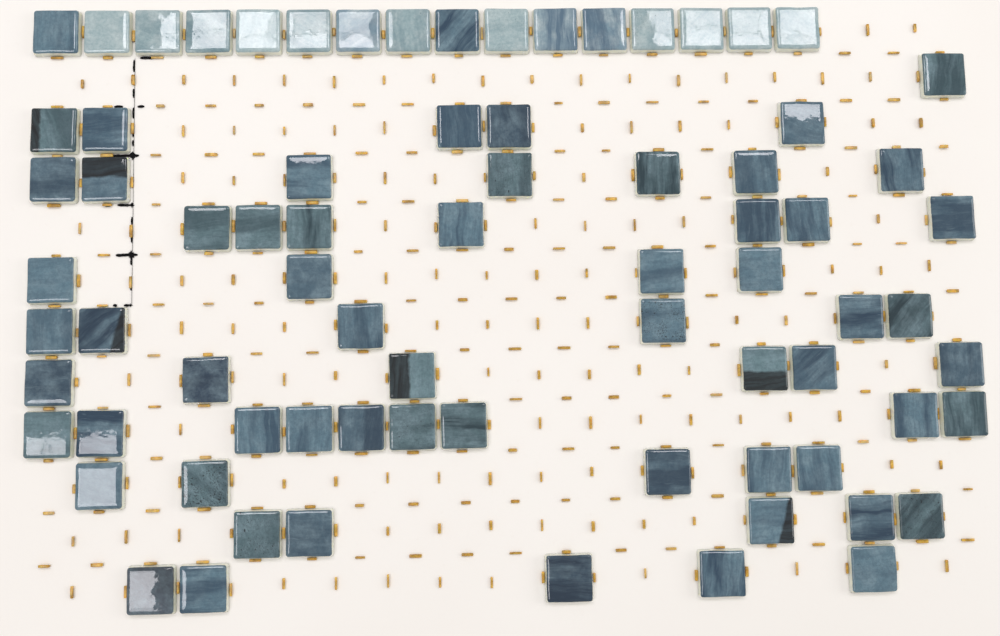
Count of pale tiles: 14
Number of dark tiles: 62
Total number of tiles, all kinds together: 76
